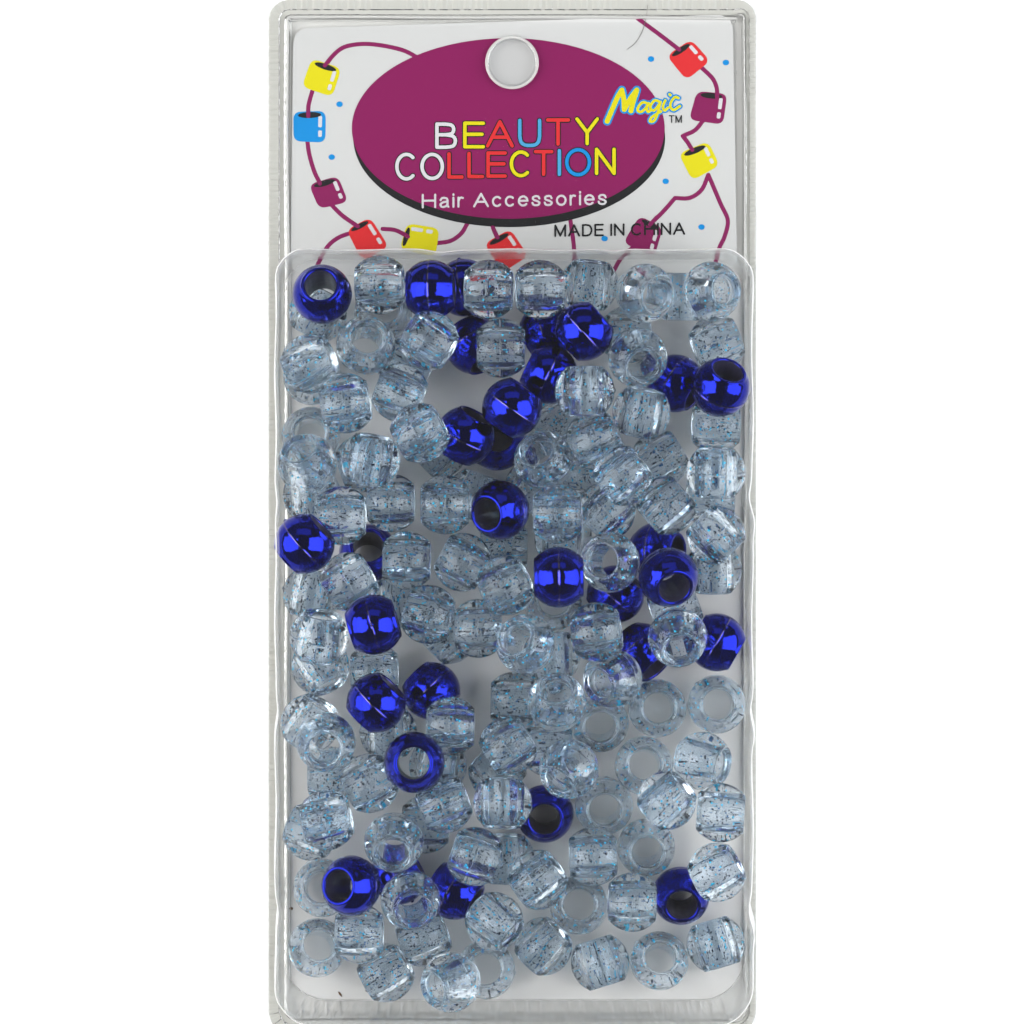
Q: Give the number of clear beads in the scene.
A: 118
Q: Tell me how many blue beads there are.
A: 30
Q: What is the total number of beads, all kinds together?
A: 148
